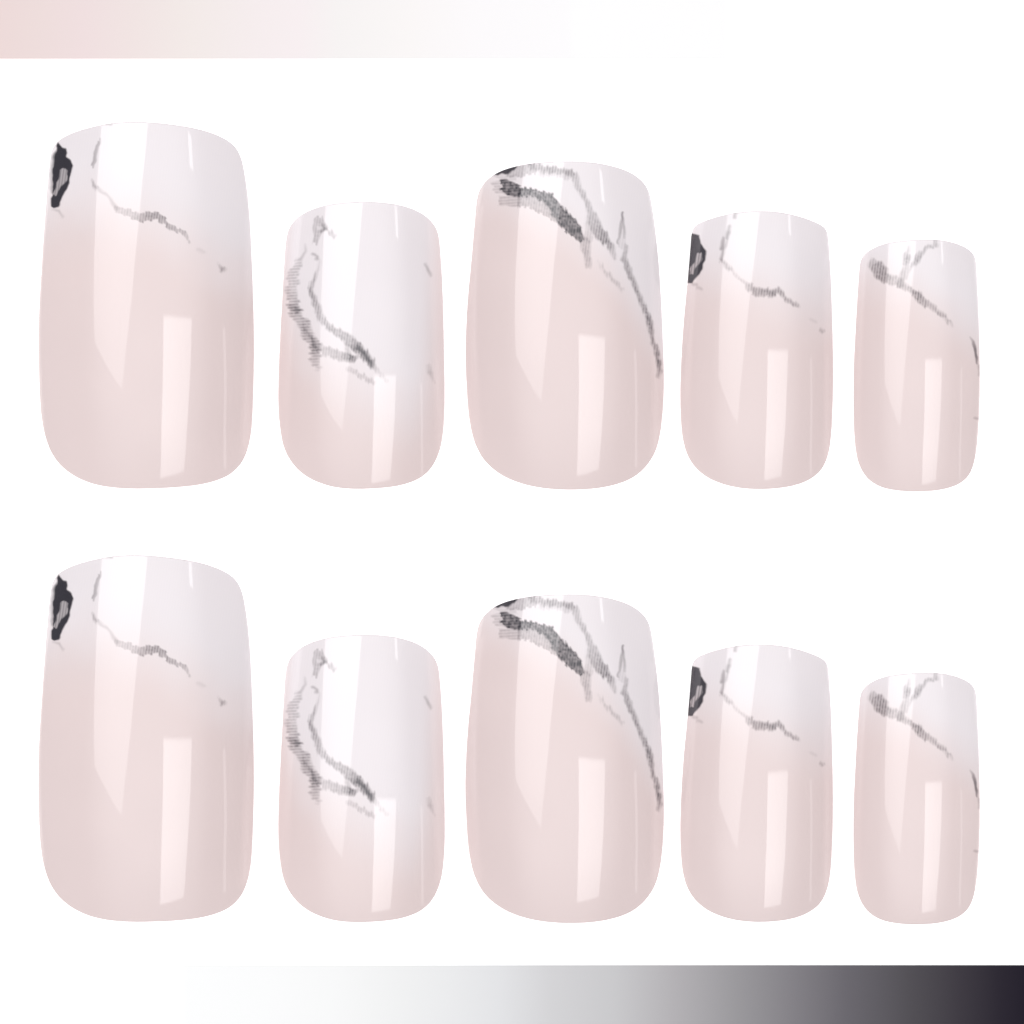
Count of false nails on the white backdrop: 10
